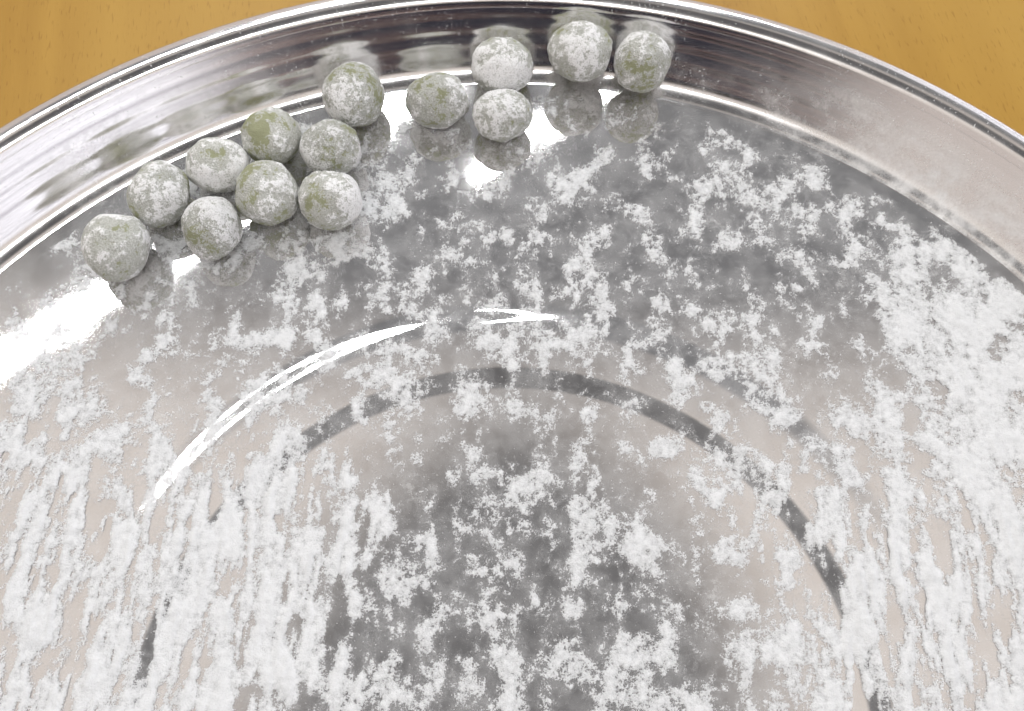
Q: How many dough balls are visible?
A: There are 14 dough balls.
